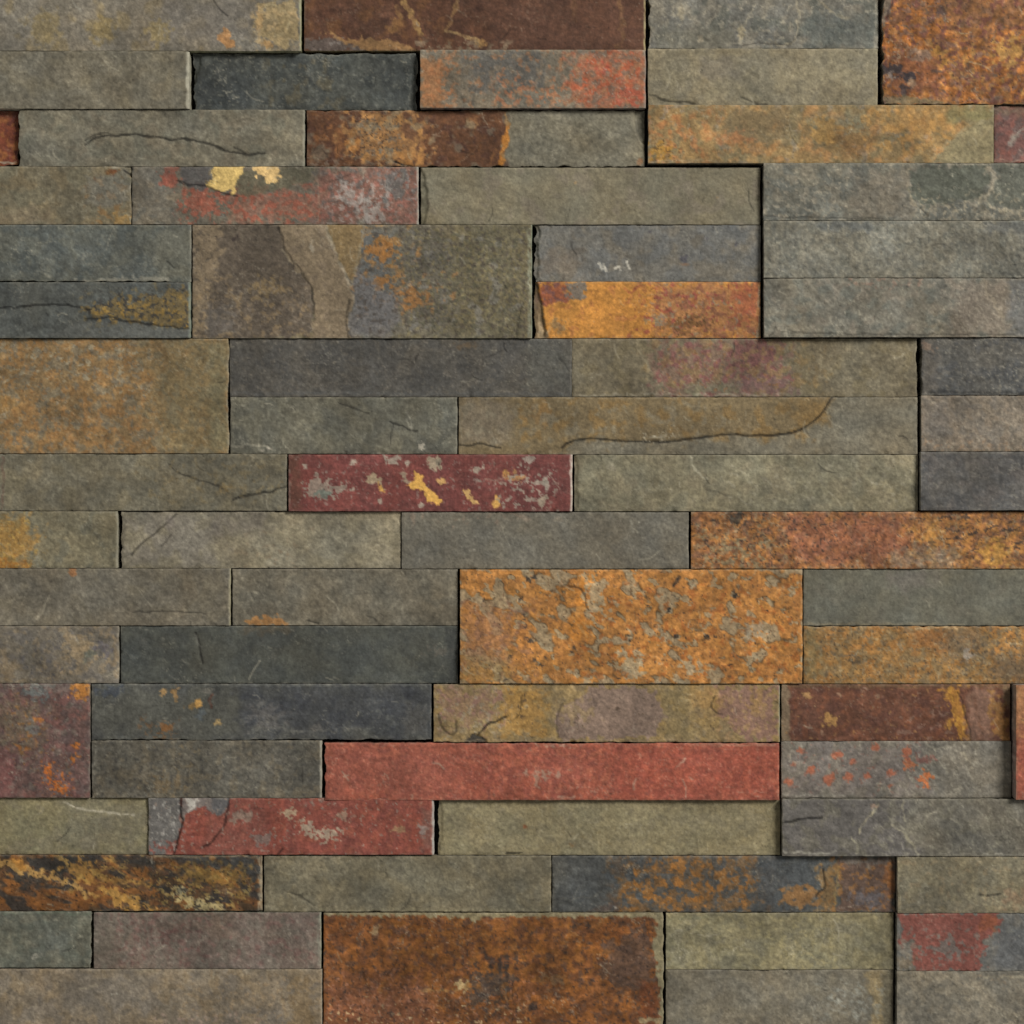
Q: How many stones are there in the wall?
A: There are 70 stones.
